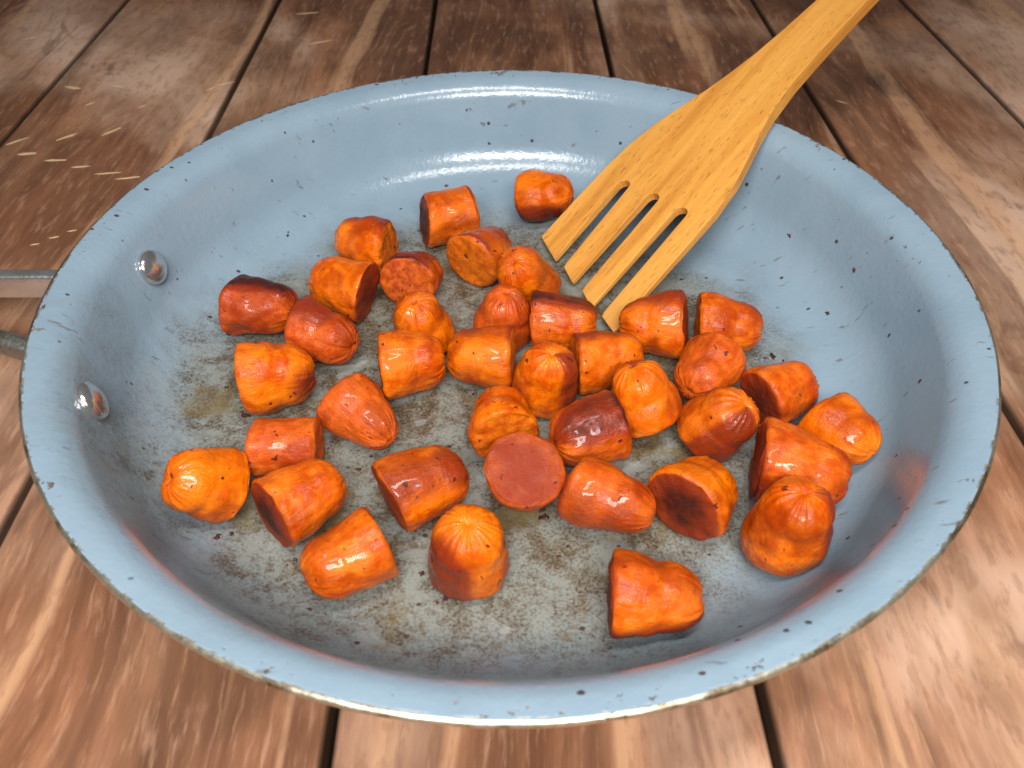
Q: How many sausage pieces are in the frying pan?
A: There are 39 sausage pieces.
